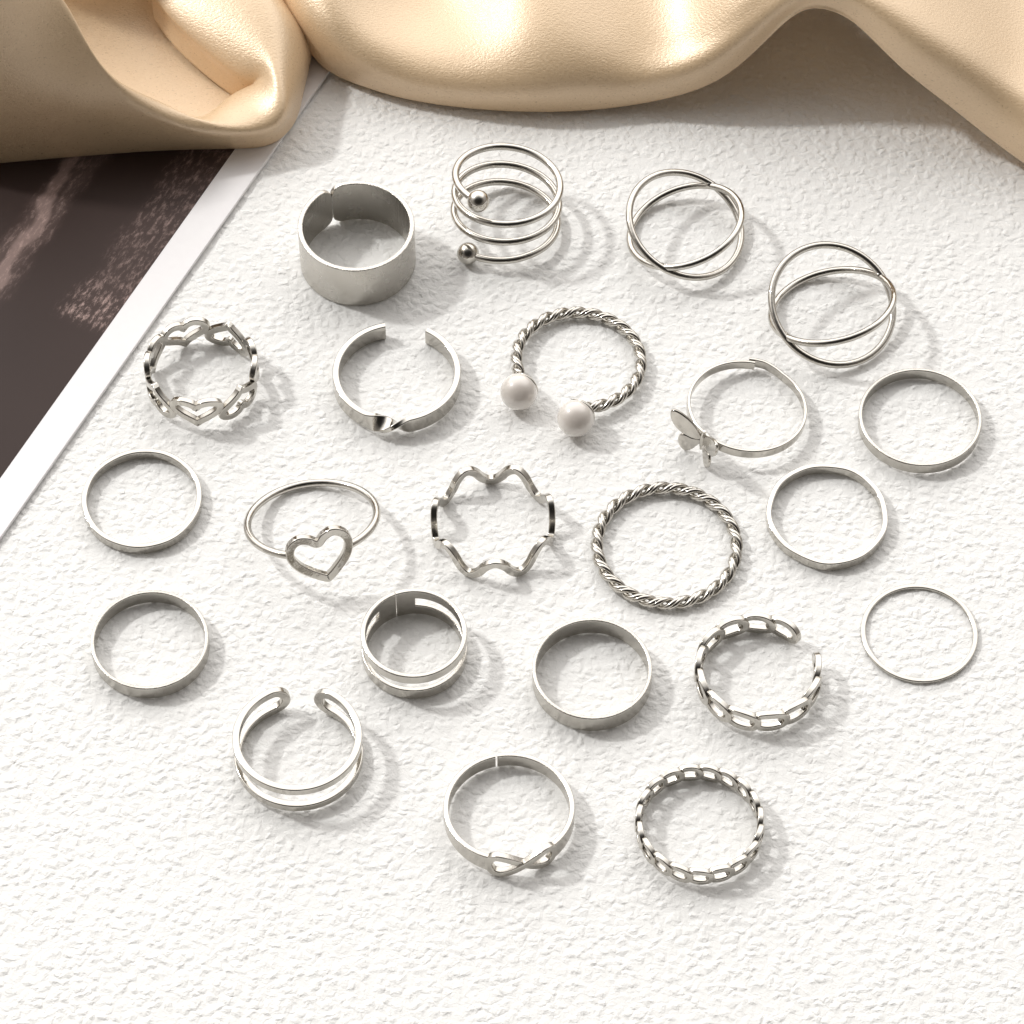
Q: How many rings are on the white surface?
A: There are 22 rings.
